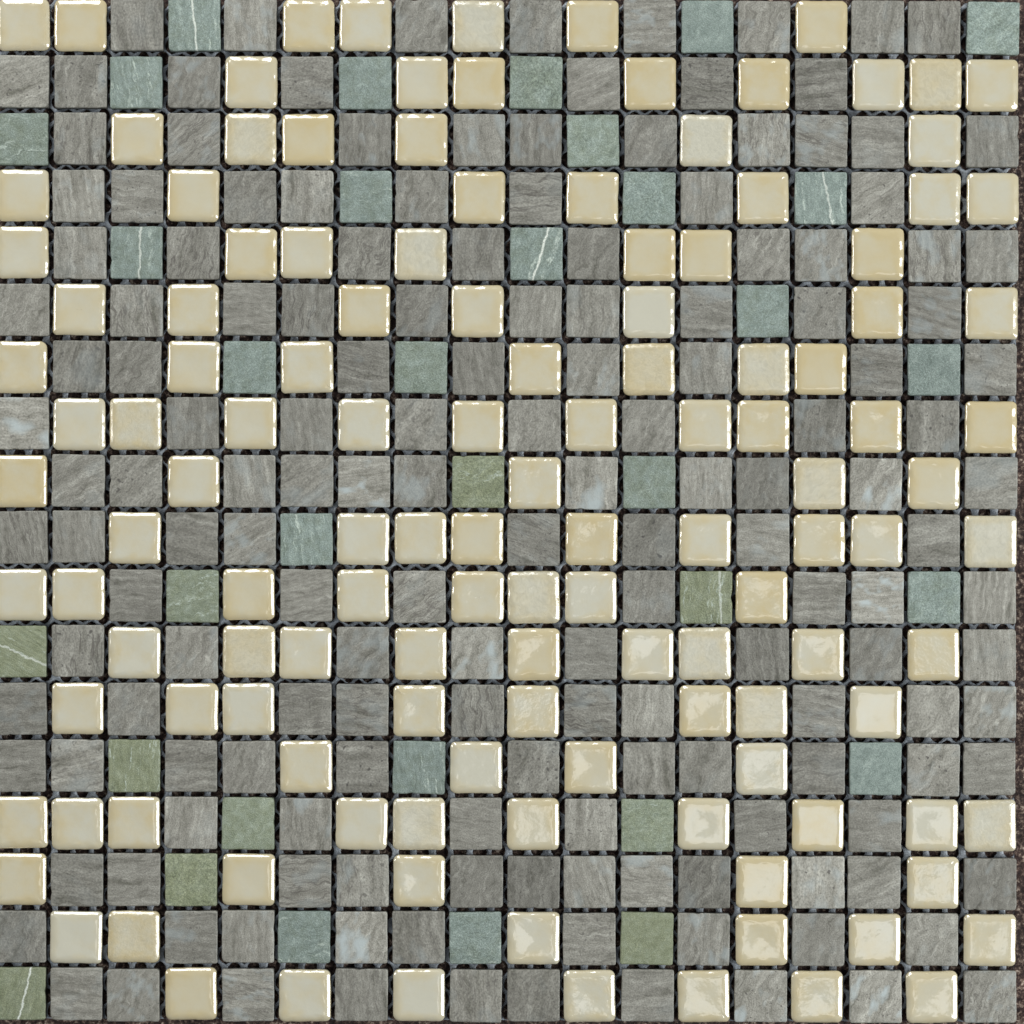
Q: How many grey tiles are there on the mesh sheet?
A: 160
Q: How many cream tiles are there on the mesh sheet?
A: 130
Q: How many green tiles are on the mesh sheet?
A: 34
